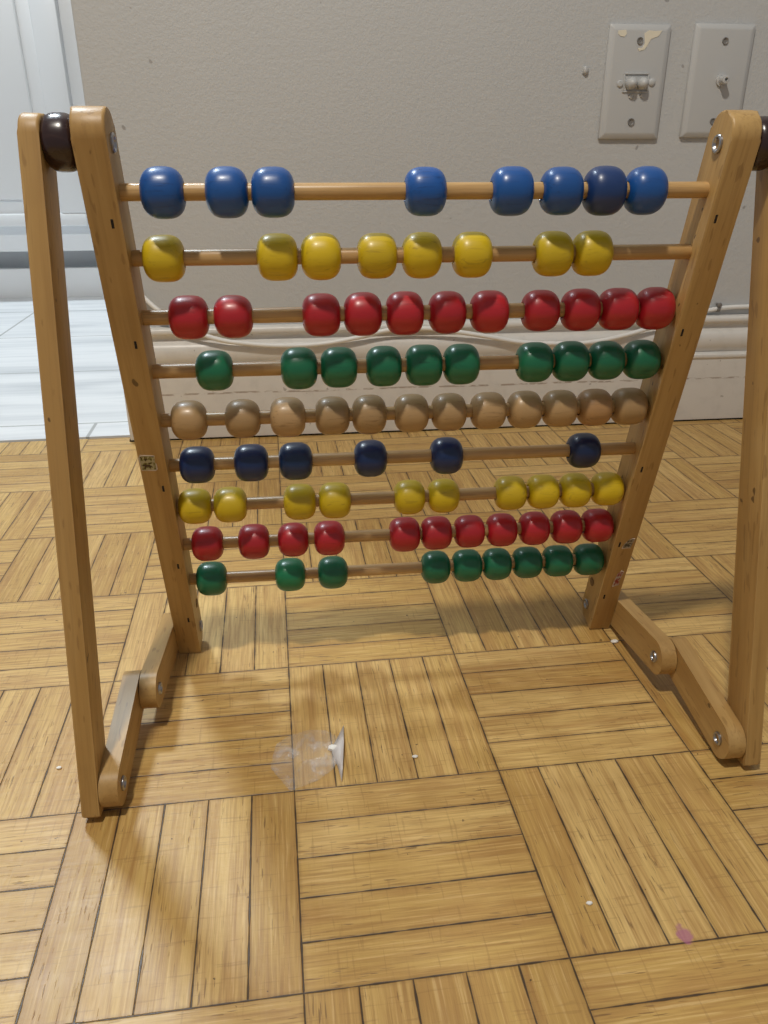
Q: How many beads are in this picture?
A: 85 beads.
